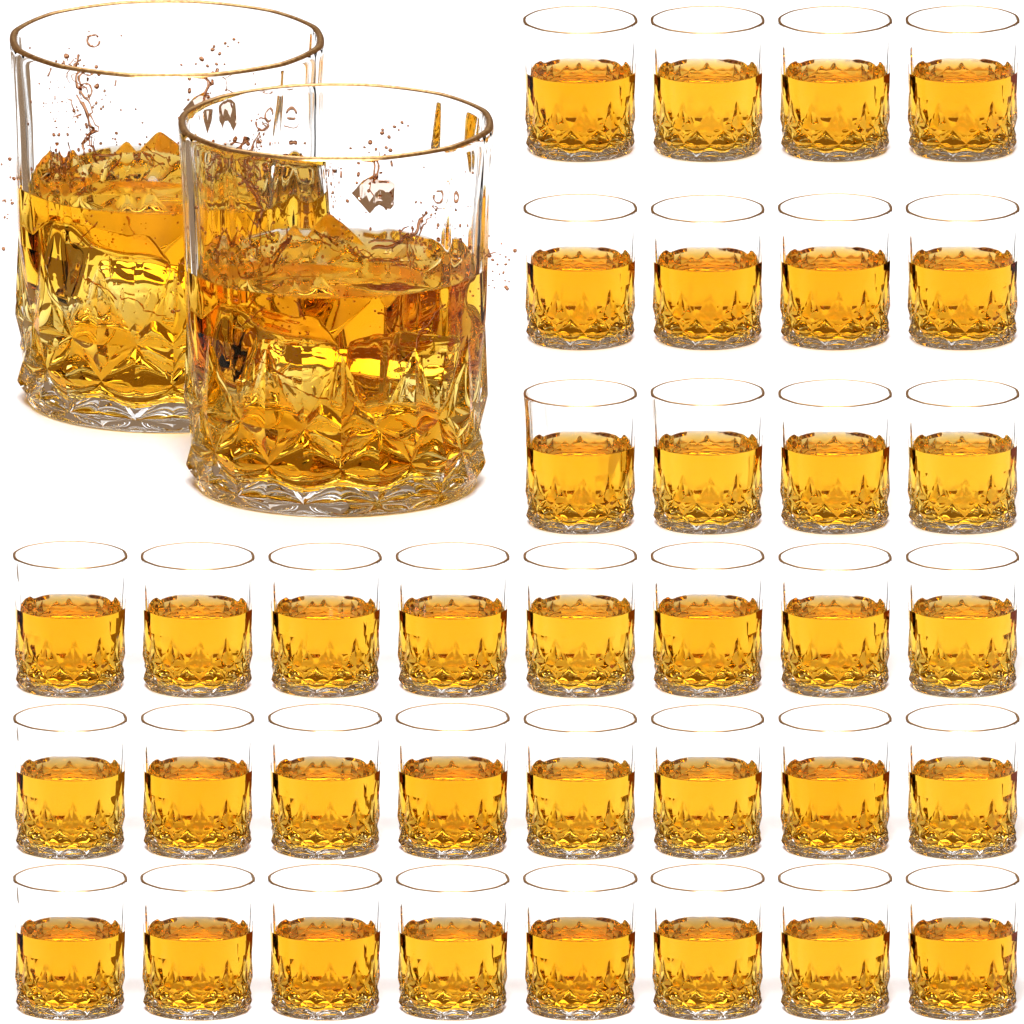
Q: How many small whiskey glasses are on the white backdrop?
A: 36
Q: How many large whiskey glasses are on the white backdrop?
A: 2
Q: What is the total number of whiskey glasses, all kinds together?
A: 38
